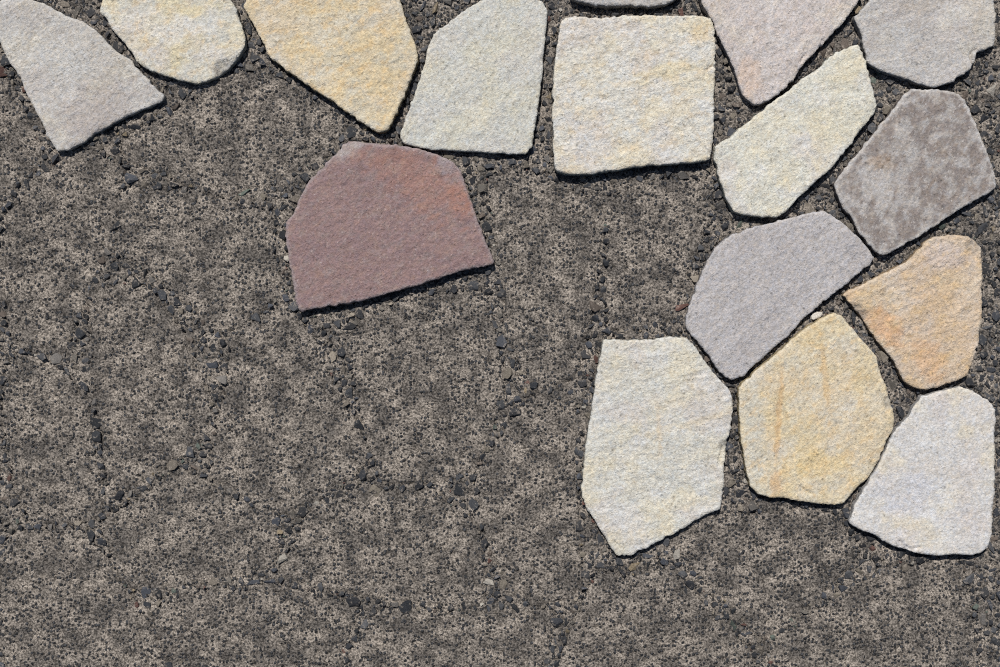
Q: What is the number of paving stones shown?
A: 16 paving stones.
